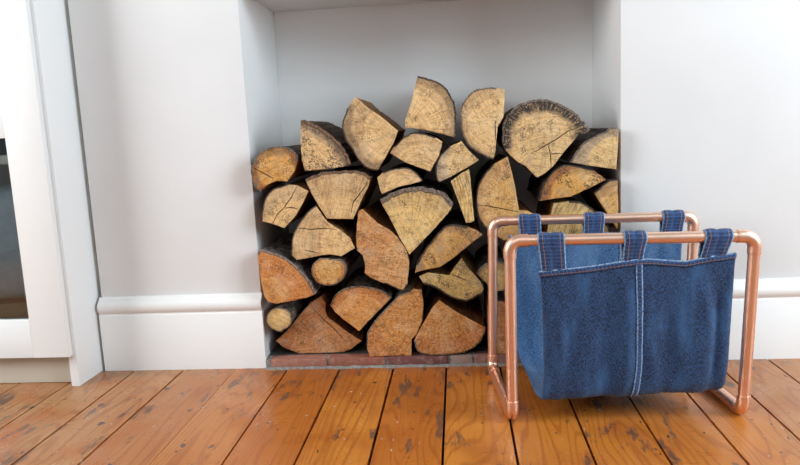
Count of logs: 31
